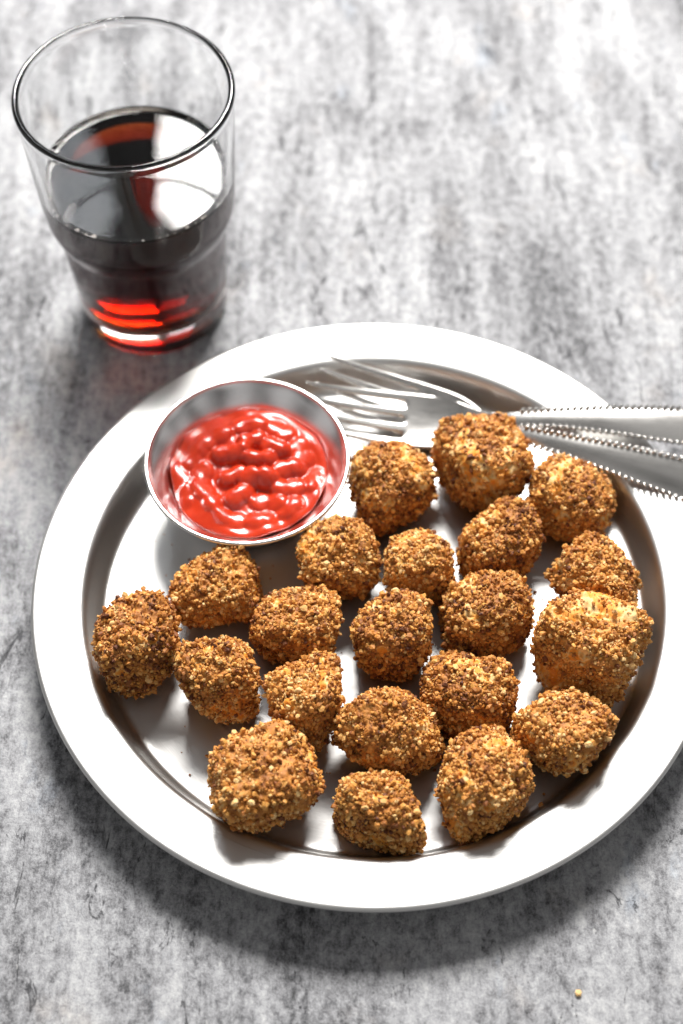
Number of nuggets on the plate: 21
